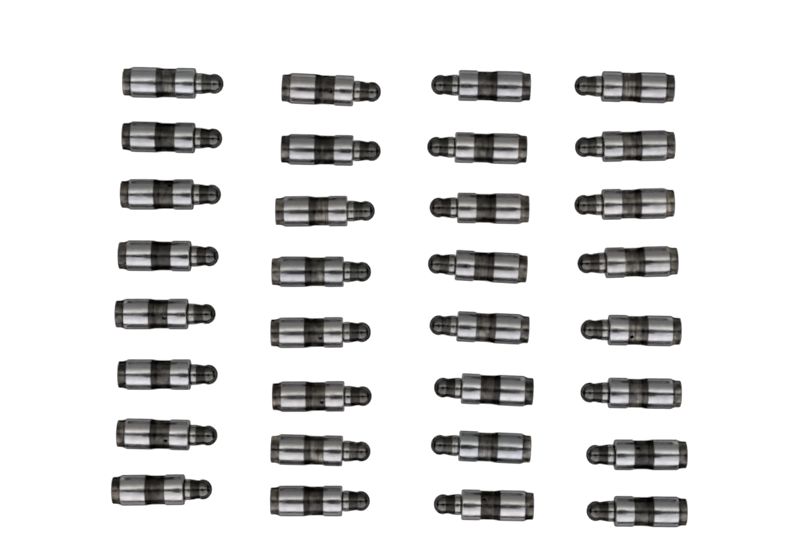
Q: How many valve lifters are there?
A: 32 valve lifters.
